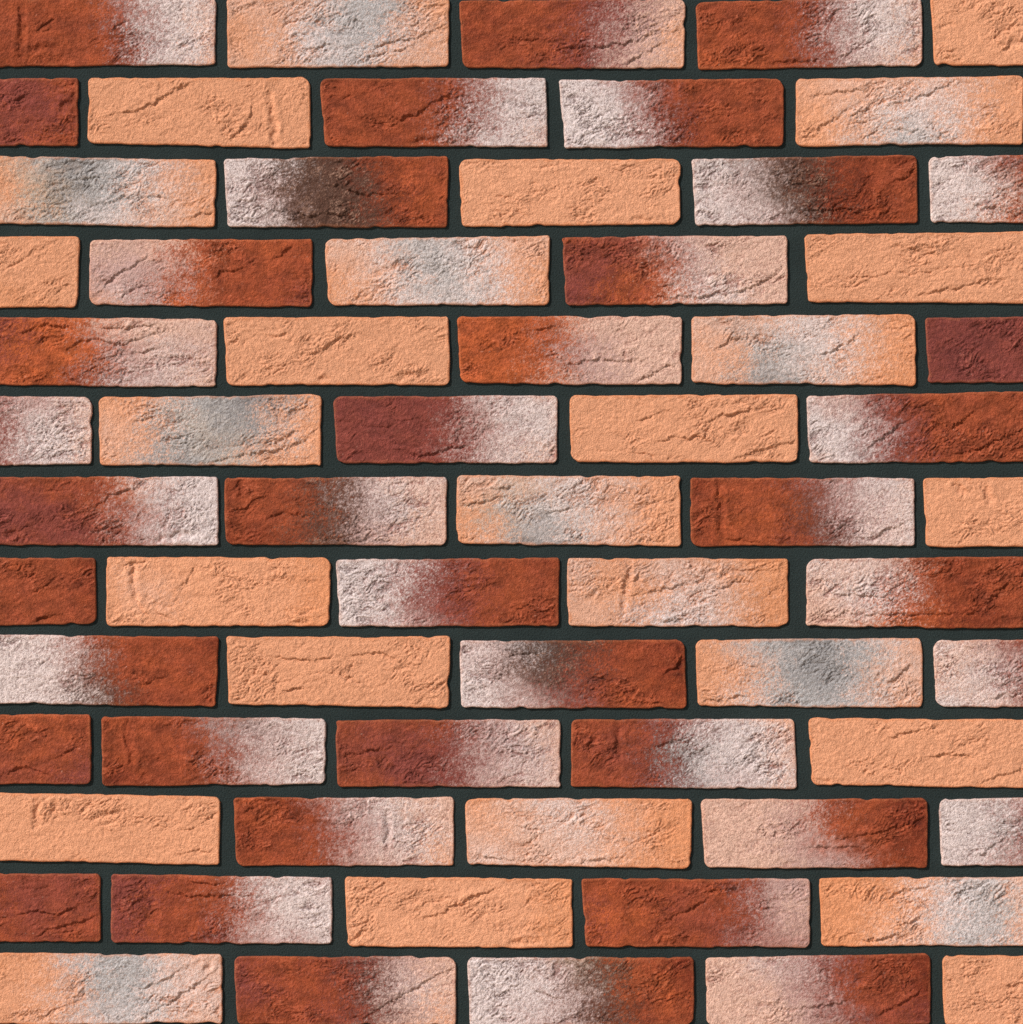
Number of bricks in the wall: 65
